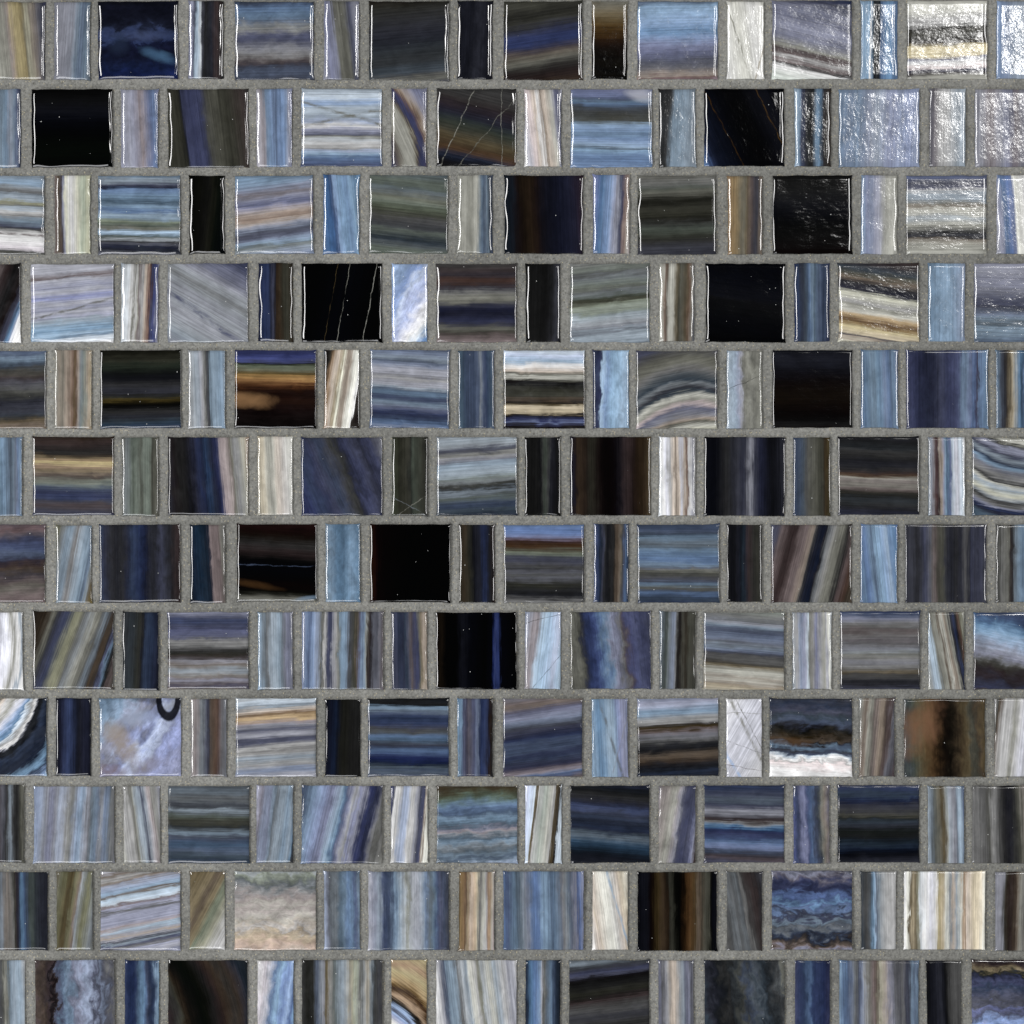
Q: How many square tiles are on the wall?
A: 96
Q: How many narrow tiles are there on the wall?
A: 96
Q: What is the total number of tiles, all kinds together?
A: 192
